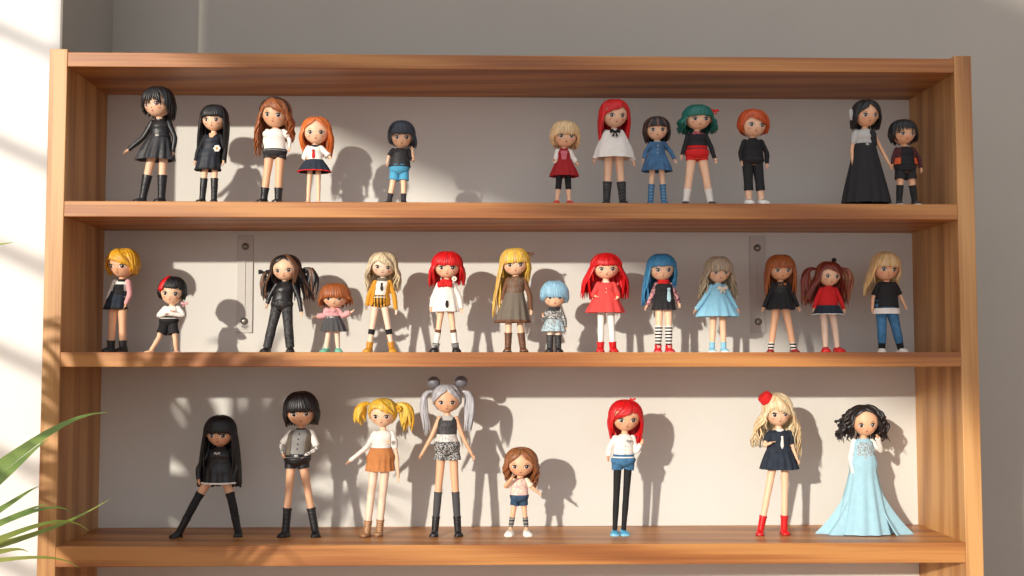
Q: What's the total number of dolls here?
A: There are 34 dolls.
